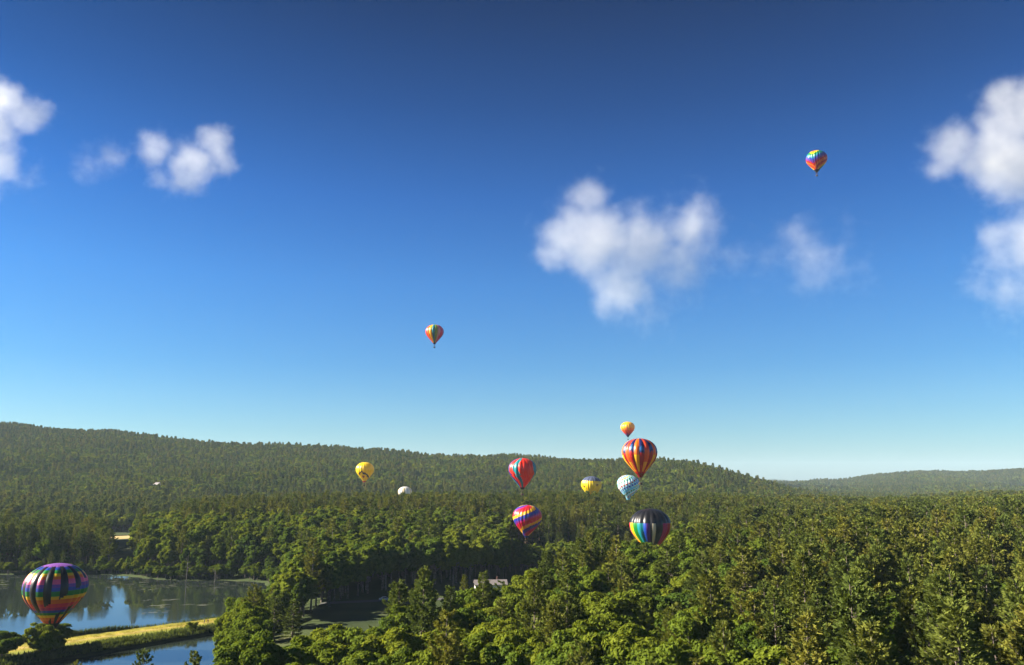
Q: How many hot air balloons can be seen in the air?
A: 12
